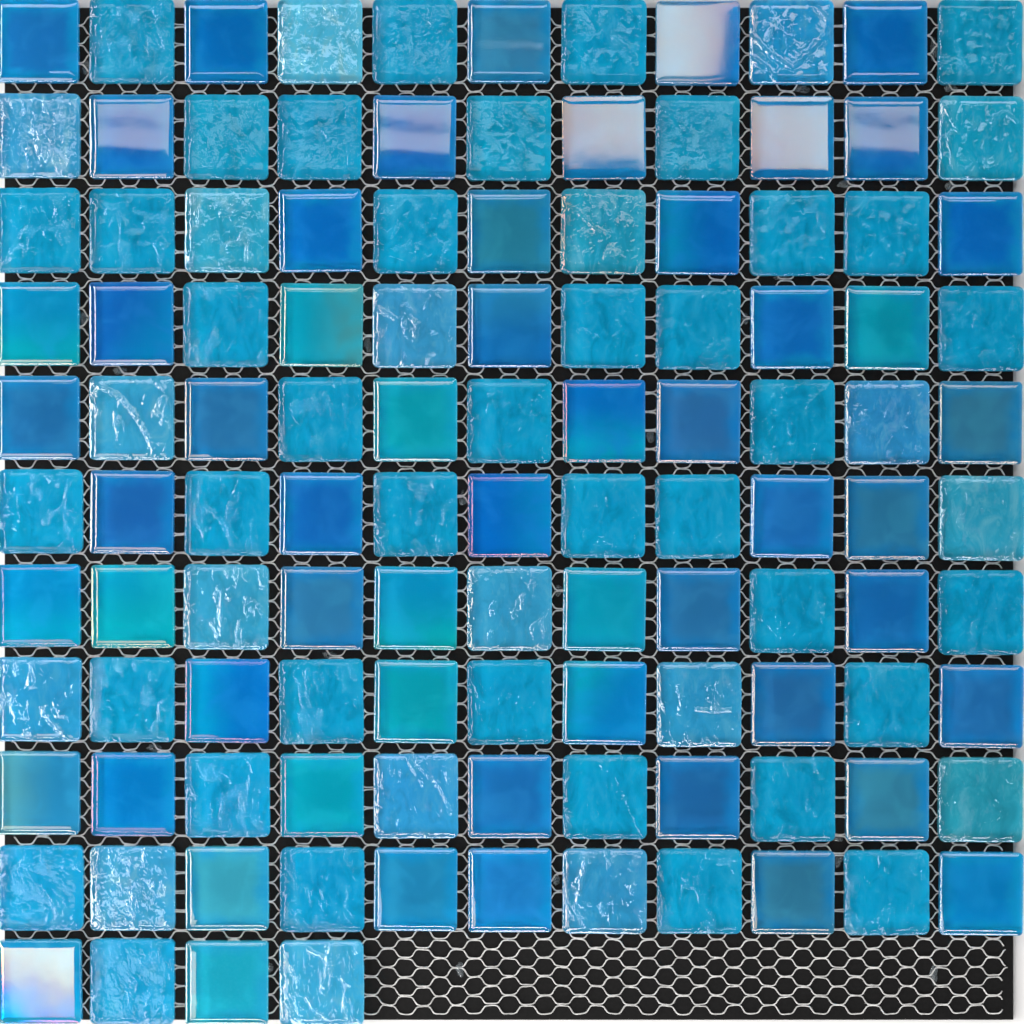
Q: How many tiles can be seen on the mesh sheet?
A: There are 114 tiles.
